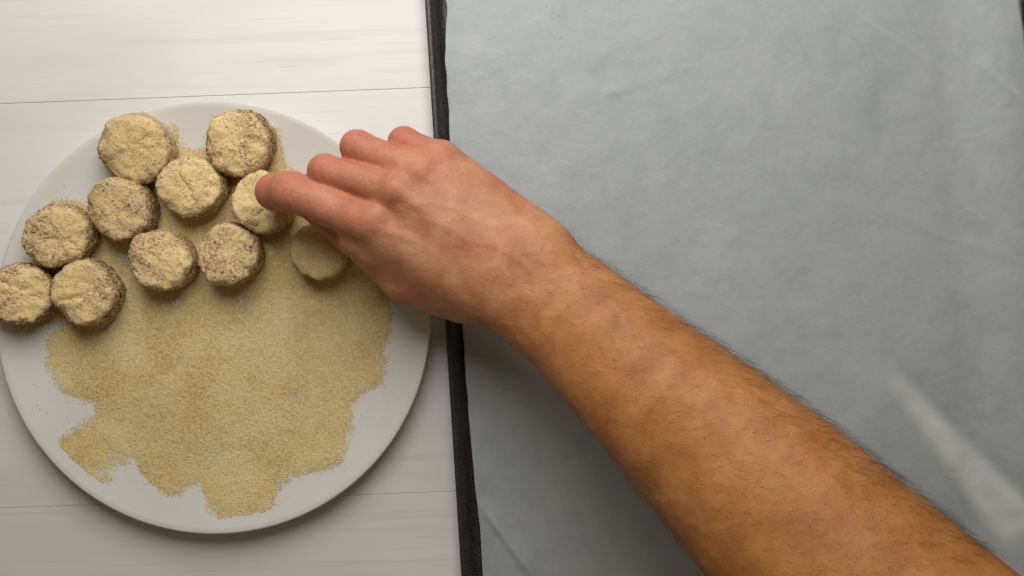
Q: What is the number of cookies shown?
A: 11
